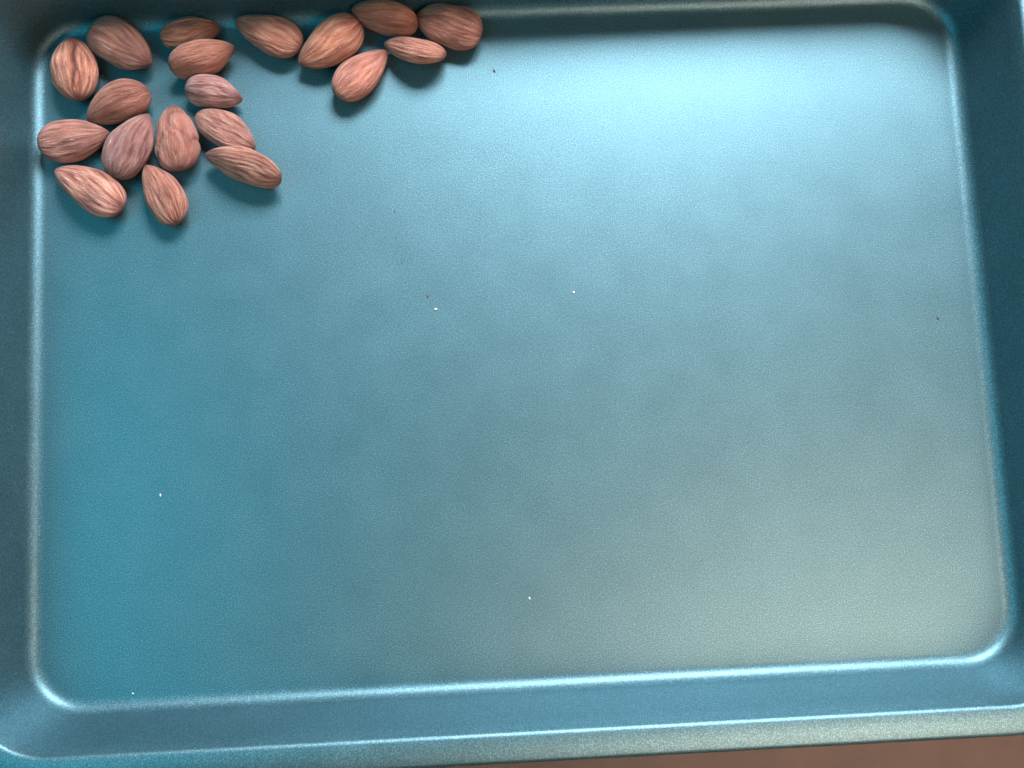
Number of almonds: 19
